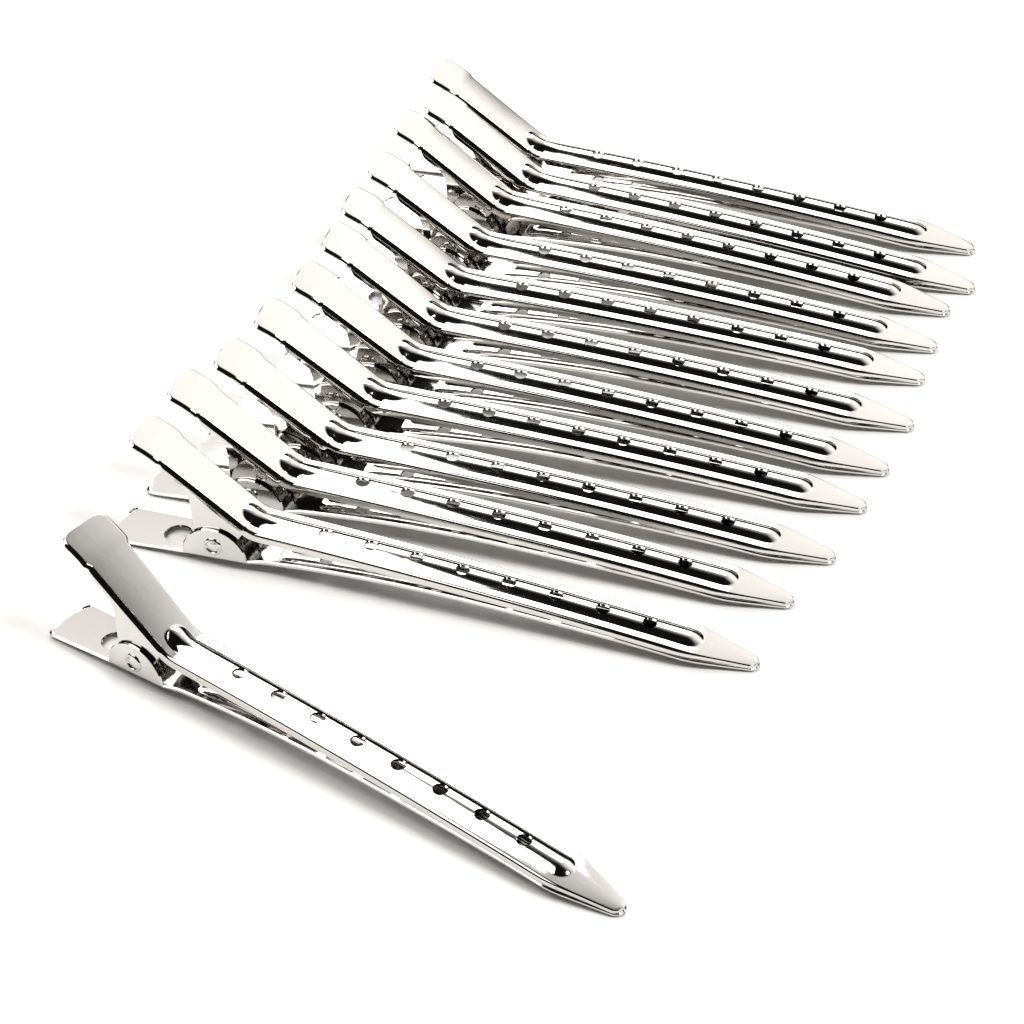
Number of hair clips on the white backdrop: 12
